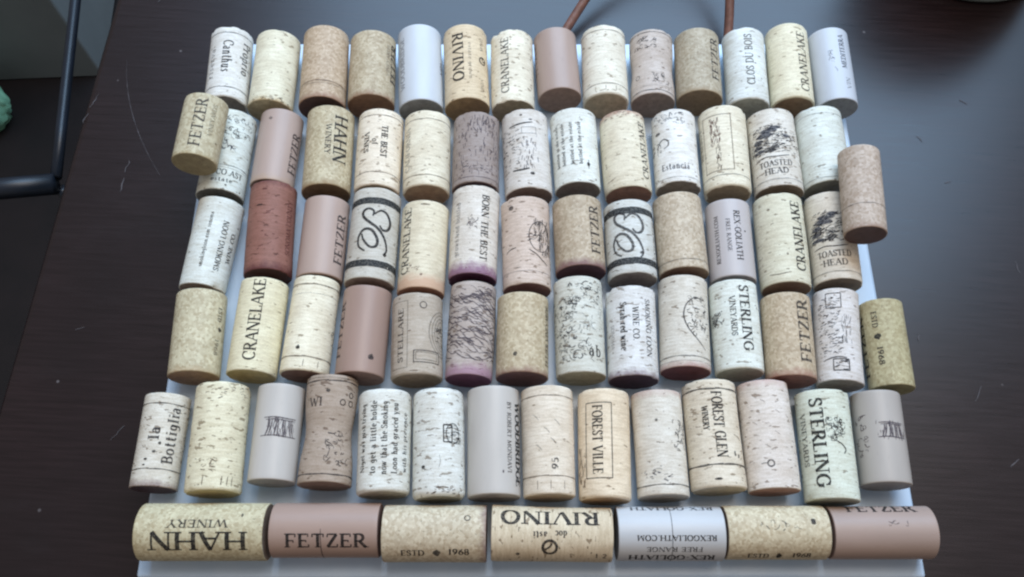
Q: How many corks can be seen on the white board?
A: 77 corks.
